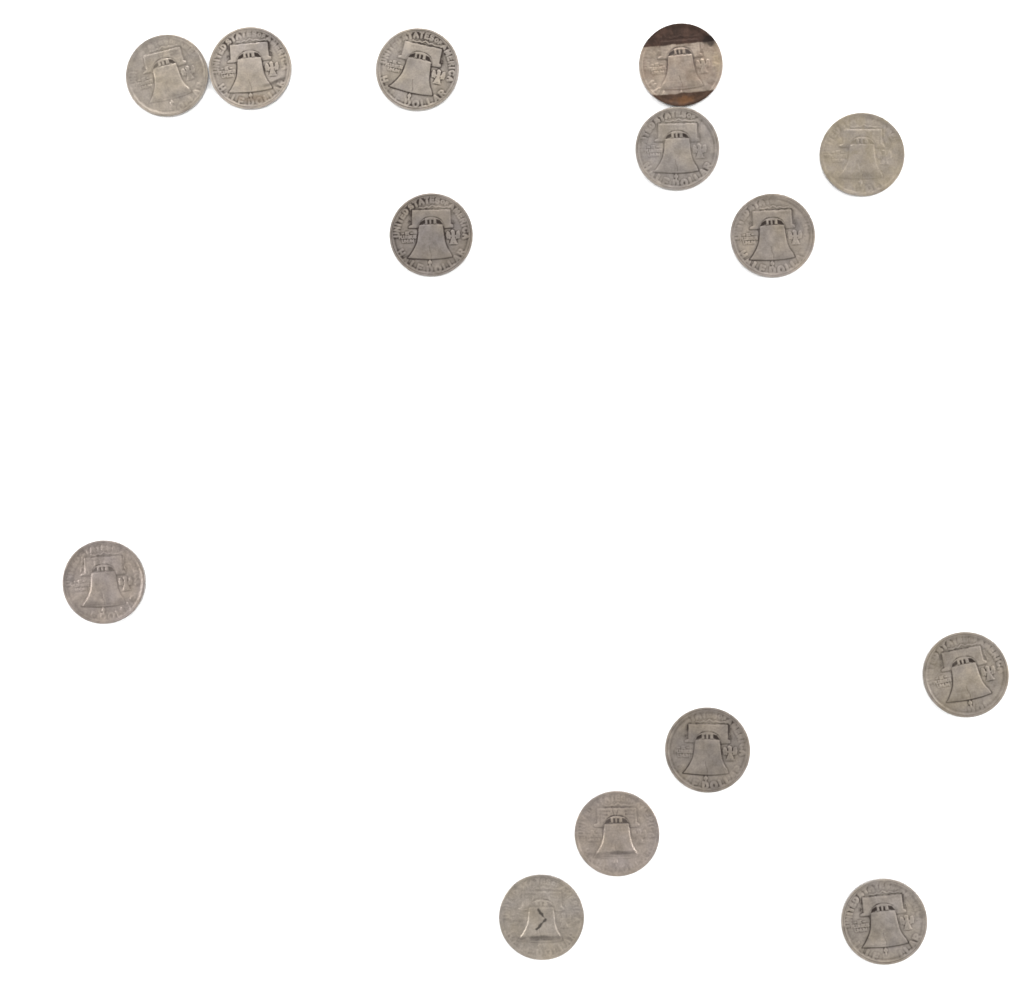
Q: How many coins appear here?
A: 14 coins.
